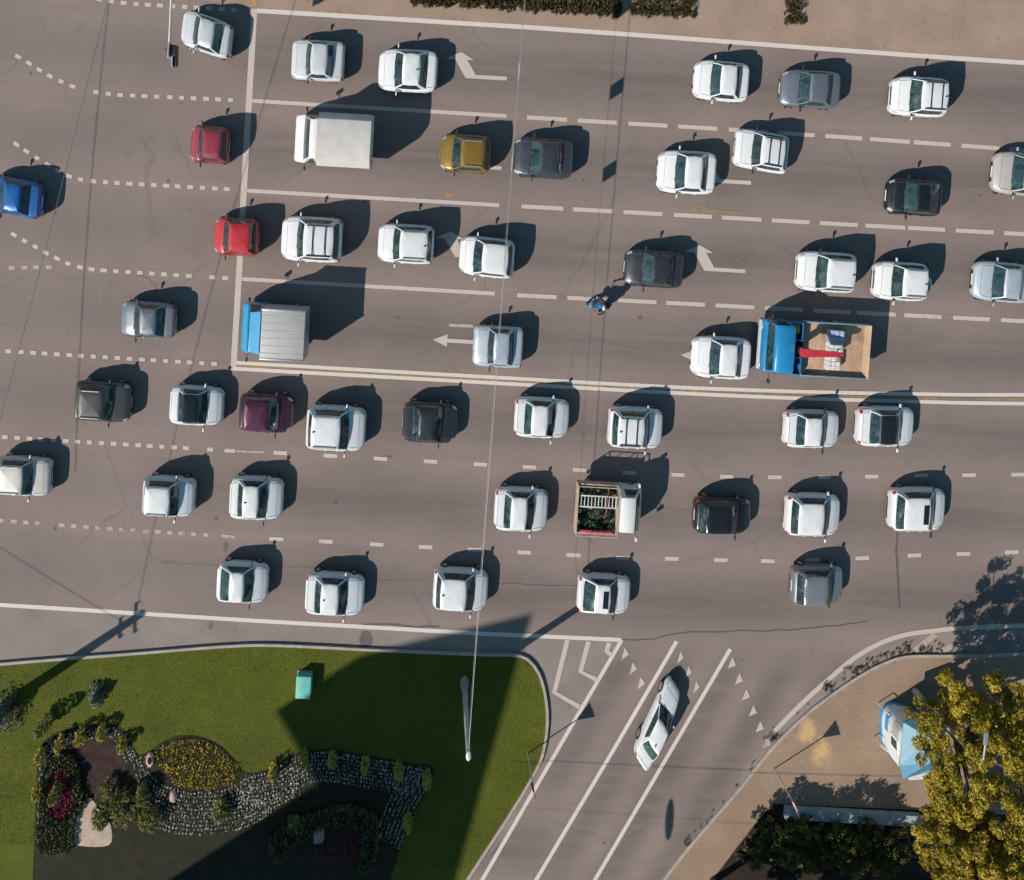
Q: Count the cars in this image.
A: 47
